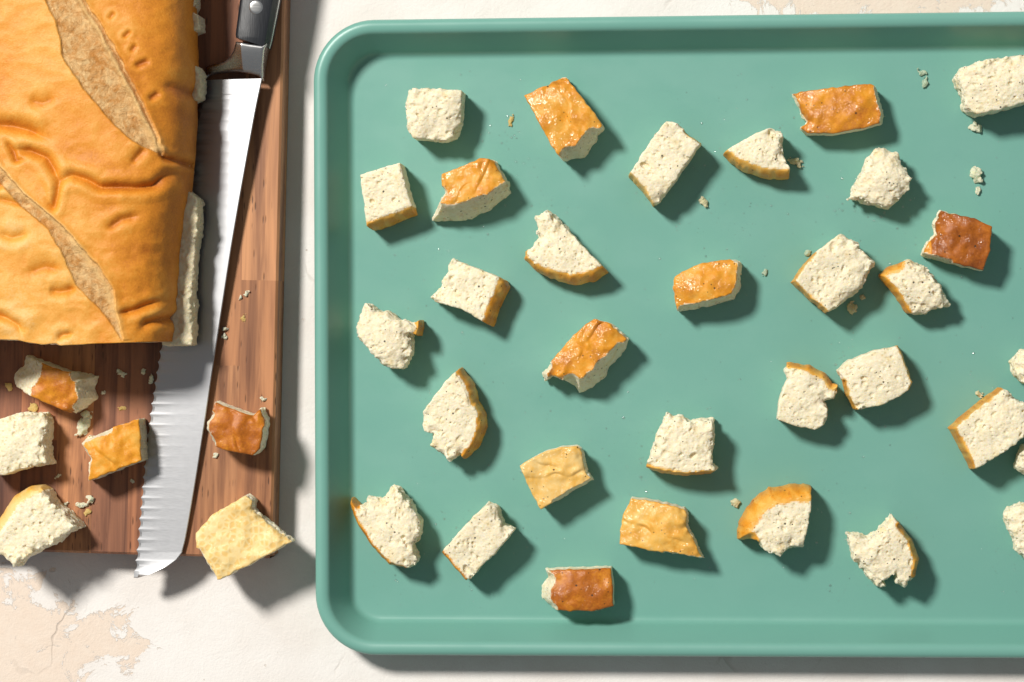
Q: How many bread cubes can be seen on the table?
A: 38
